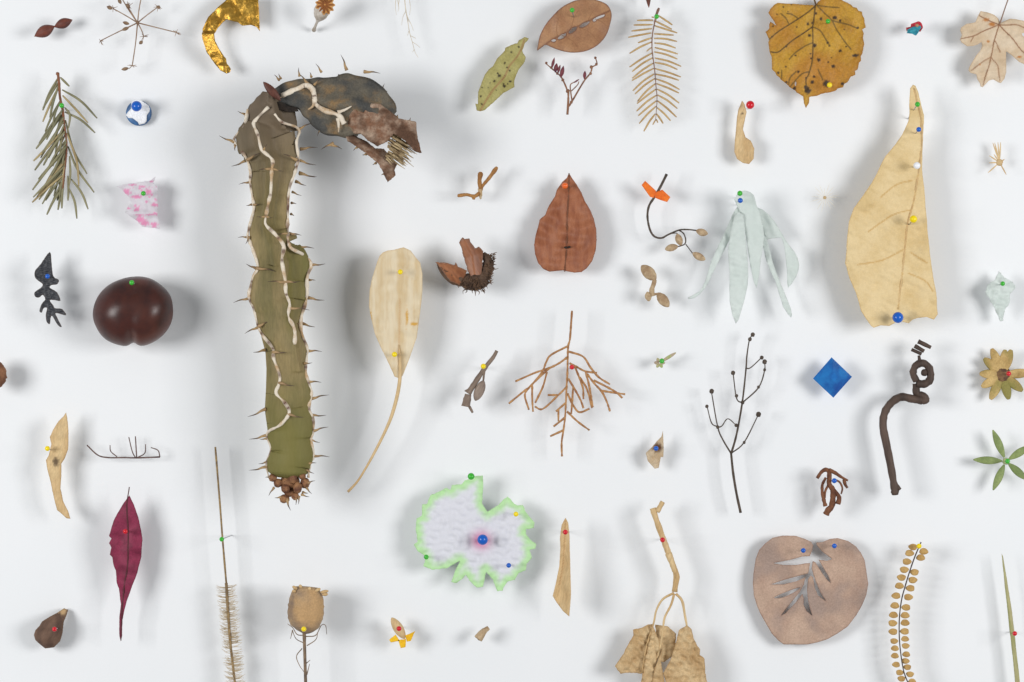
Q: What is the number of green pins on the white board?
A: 14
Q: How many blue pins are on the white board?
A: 11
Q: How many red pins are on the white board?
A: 9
